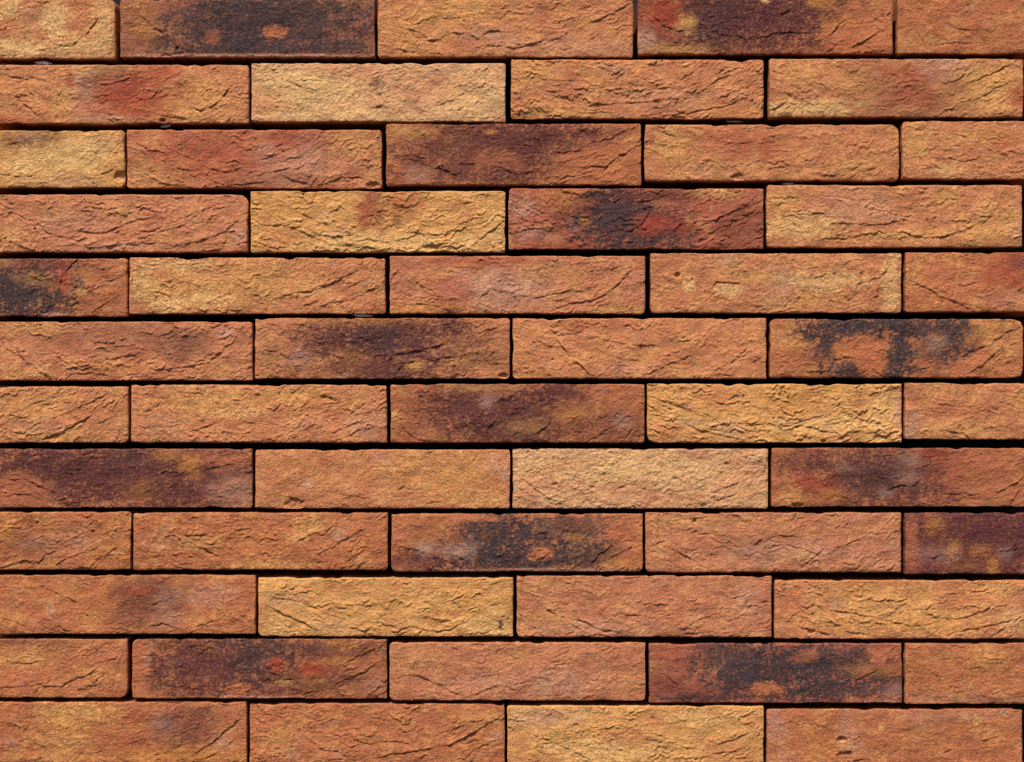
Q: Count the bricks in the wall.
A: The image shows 54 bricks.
